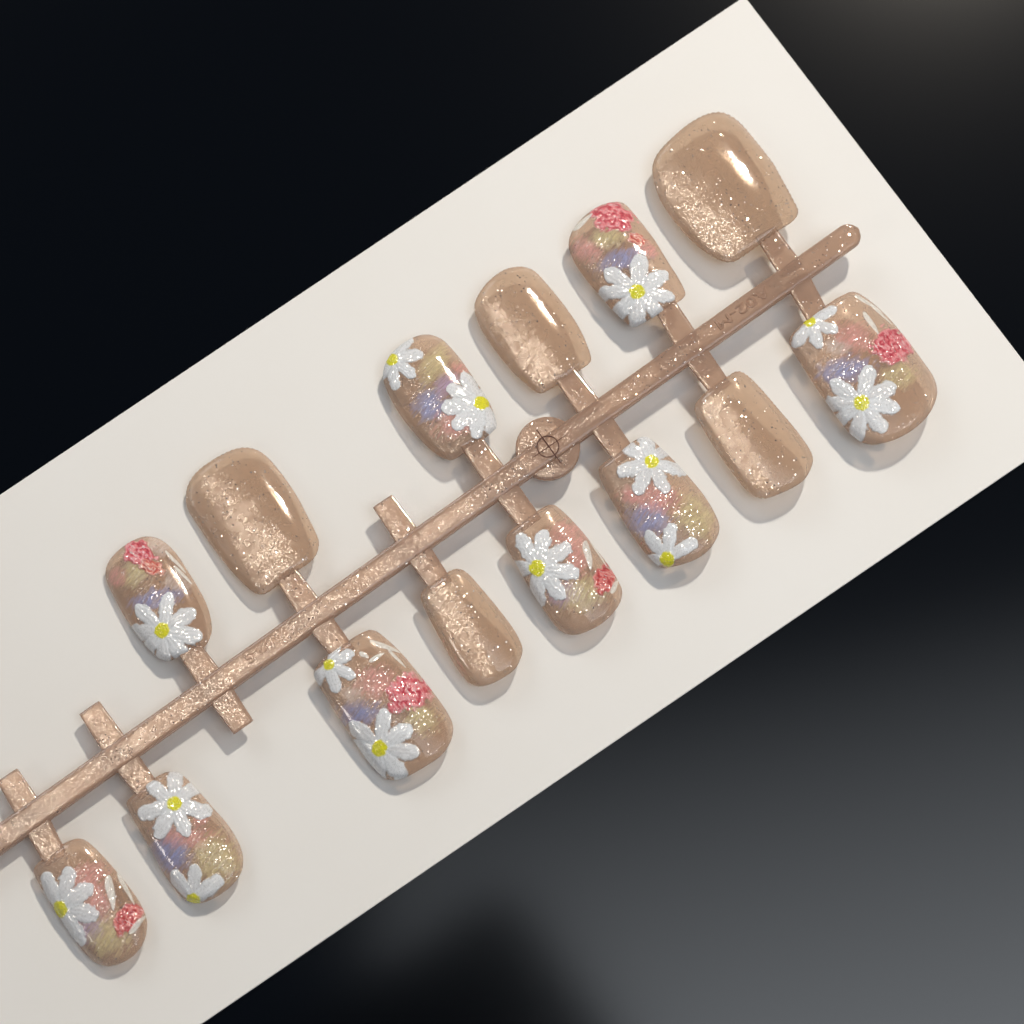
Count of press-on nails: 14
